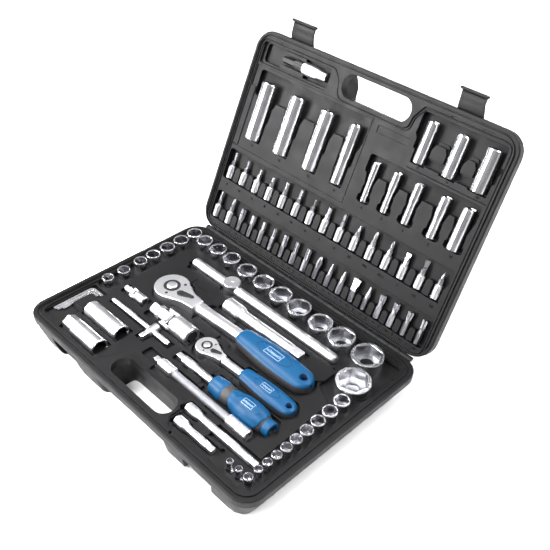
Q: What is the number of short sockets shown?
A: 30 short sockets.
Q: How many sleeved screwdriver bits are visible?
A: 17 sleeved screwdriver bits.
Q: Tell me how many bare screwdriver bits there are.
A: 16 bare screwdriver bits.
